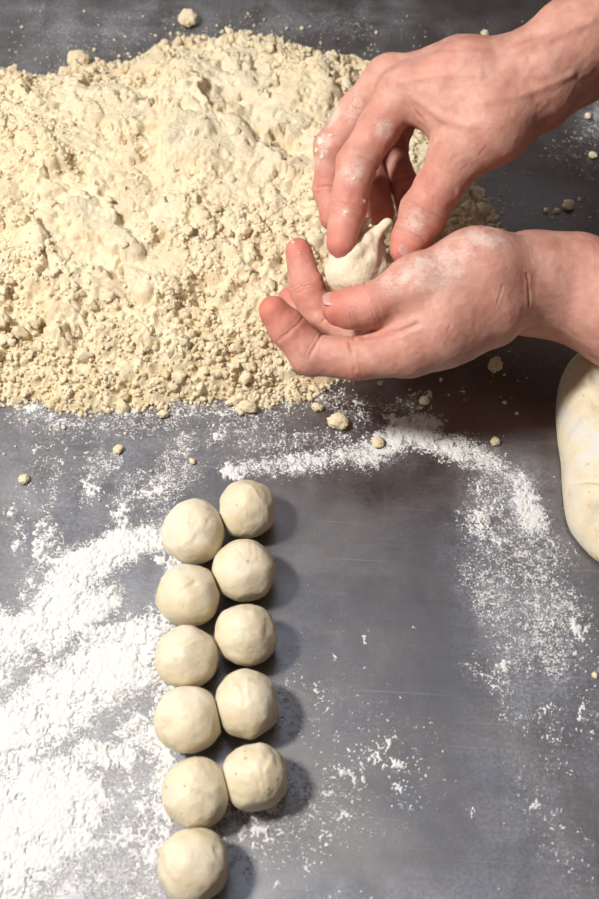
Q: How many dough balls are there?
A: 11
